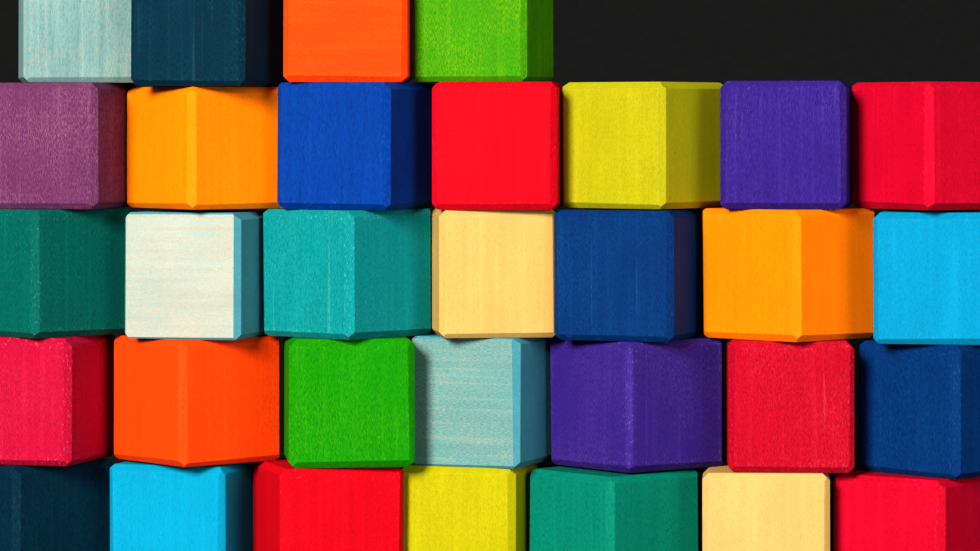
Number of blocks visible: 32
